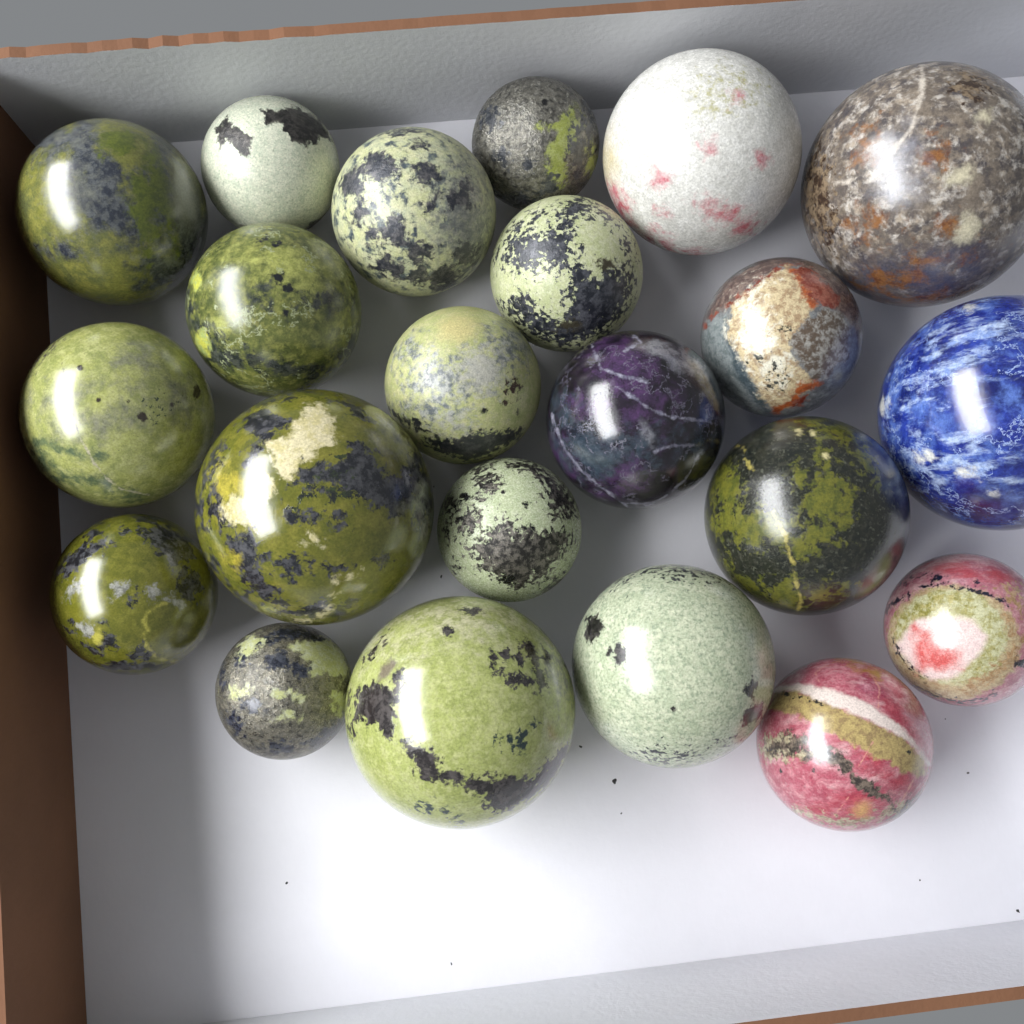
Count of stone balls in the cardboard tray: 22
